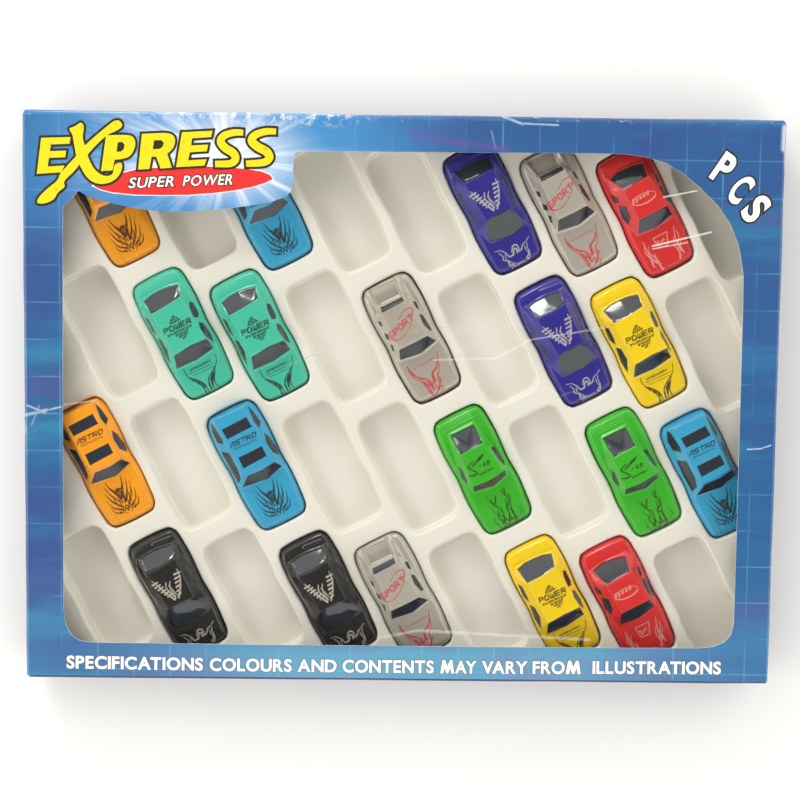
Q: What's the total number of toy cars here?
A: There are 20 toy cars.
